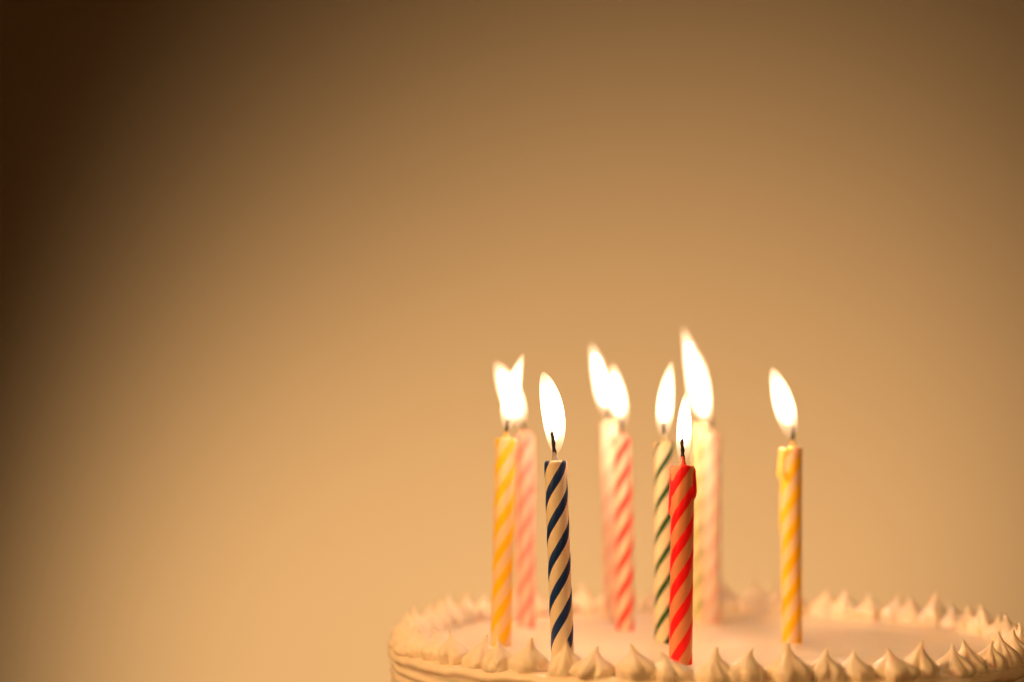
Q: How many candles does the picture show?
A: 10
